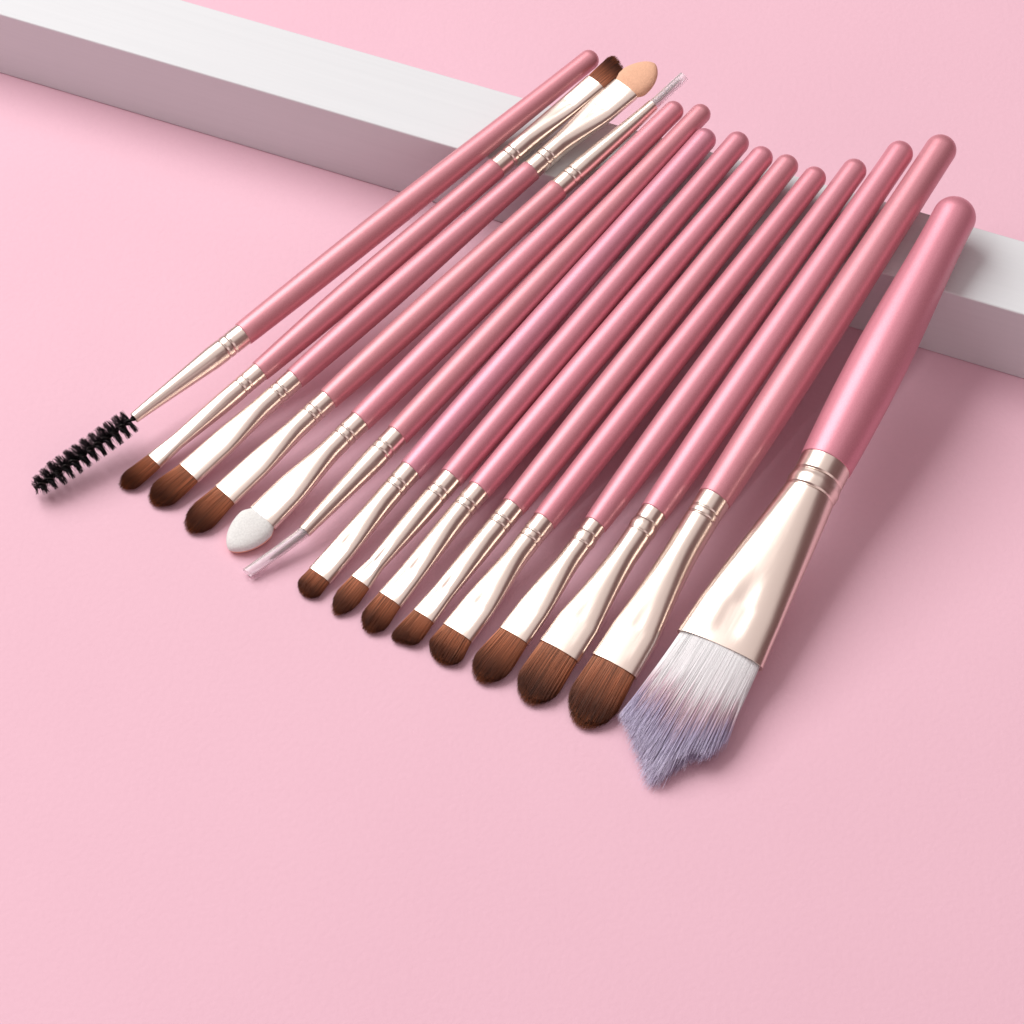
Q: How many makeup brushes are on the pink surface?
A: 15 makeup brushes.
